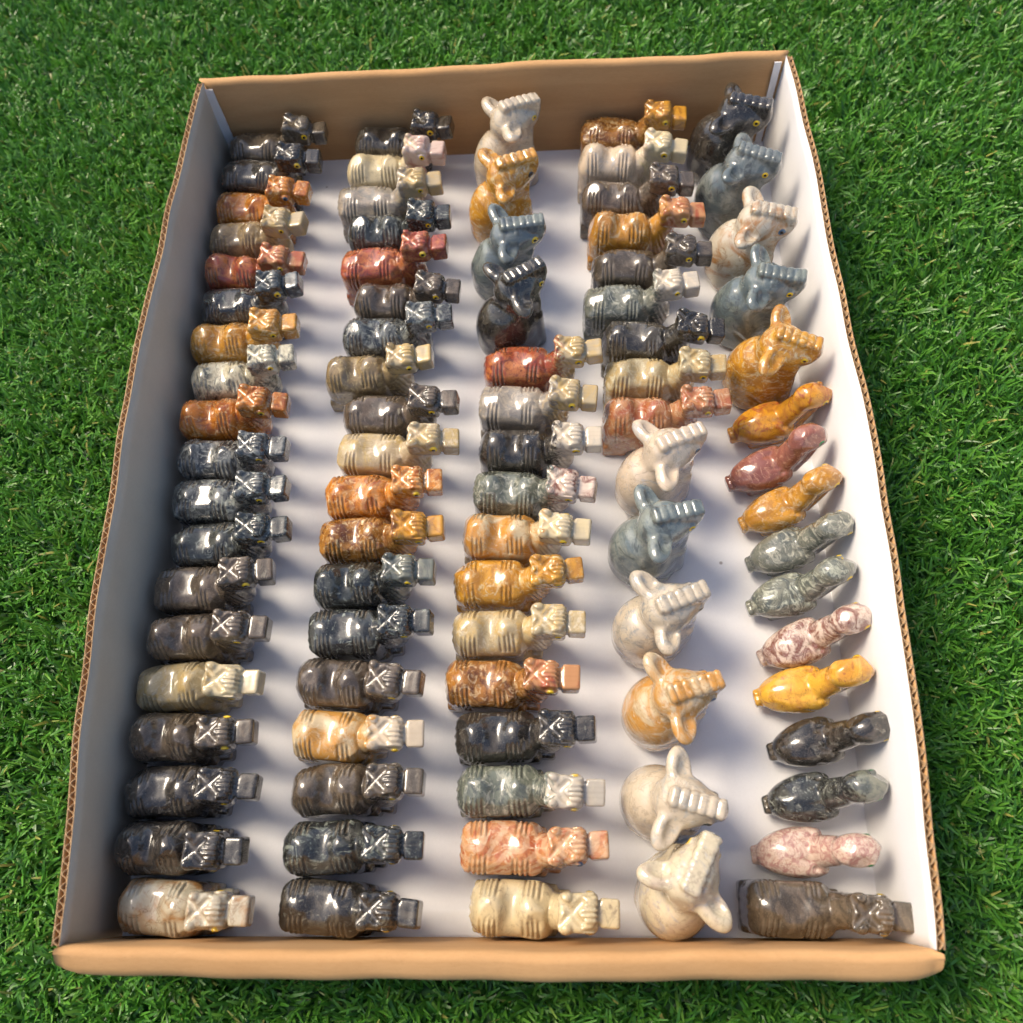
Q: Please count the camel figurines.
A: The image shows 60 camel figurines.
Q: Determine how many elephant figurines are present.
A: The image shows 15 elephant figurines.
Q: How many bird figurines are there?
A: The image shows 10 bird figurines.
